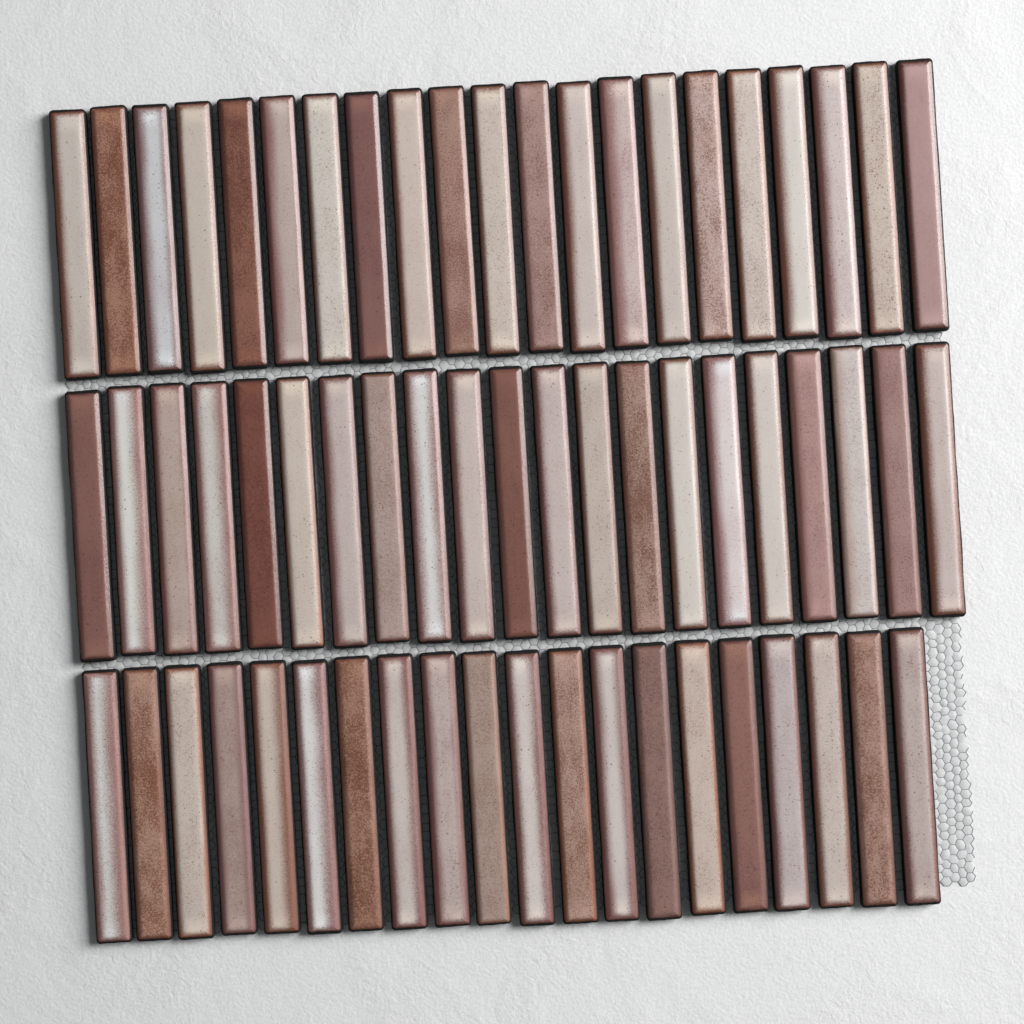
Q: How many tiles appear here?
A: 62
